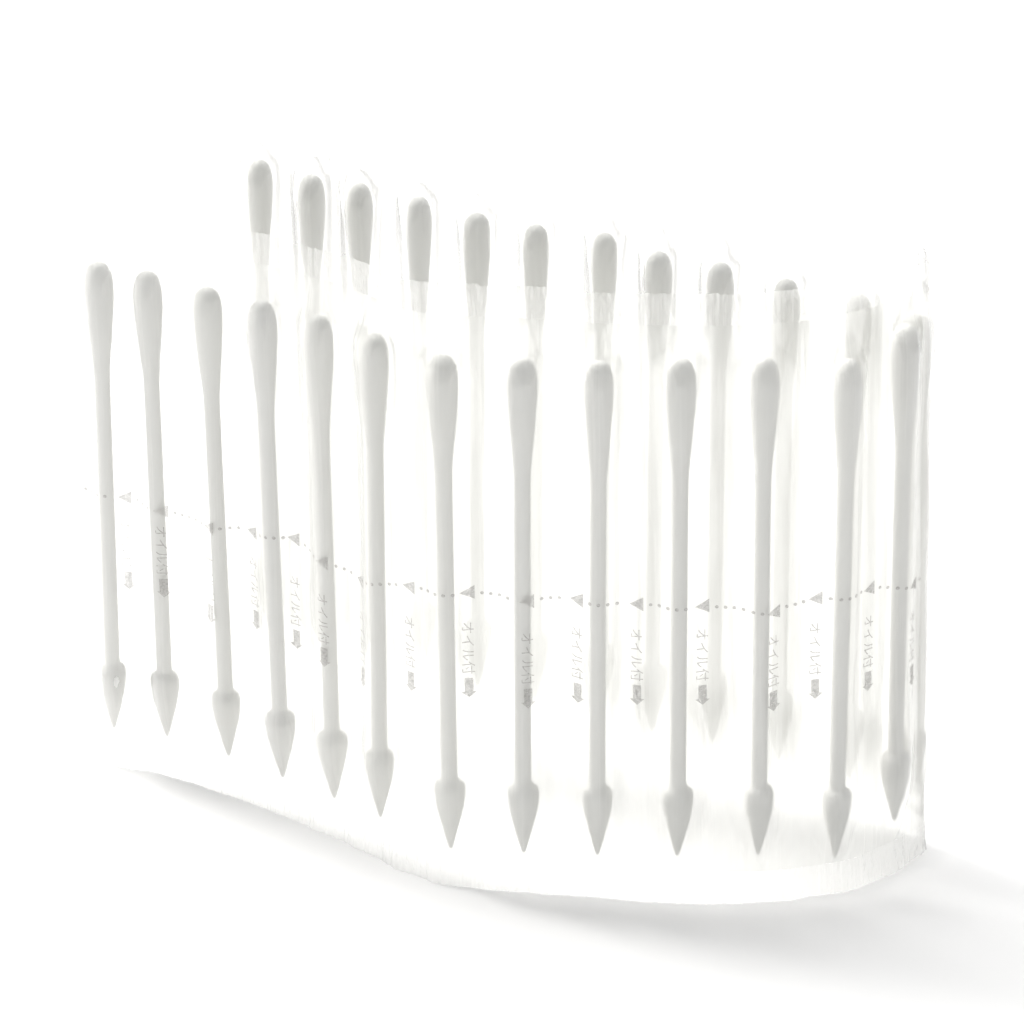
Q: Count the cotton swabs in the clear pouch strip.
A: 25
